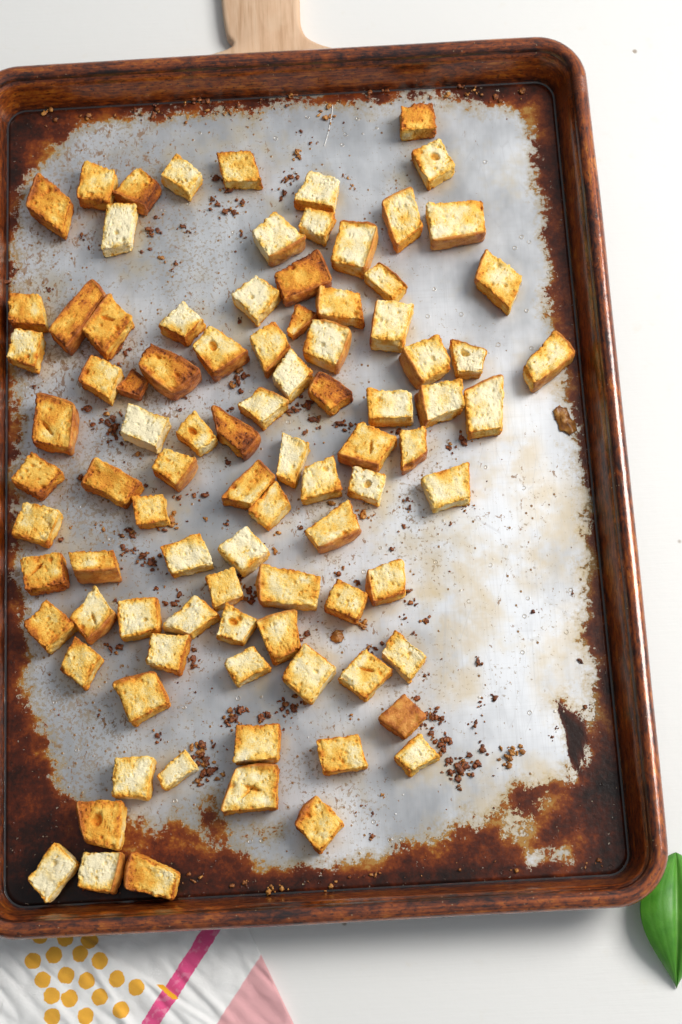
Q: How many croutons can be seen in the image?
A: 92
